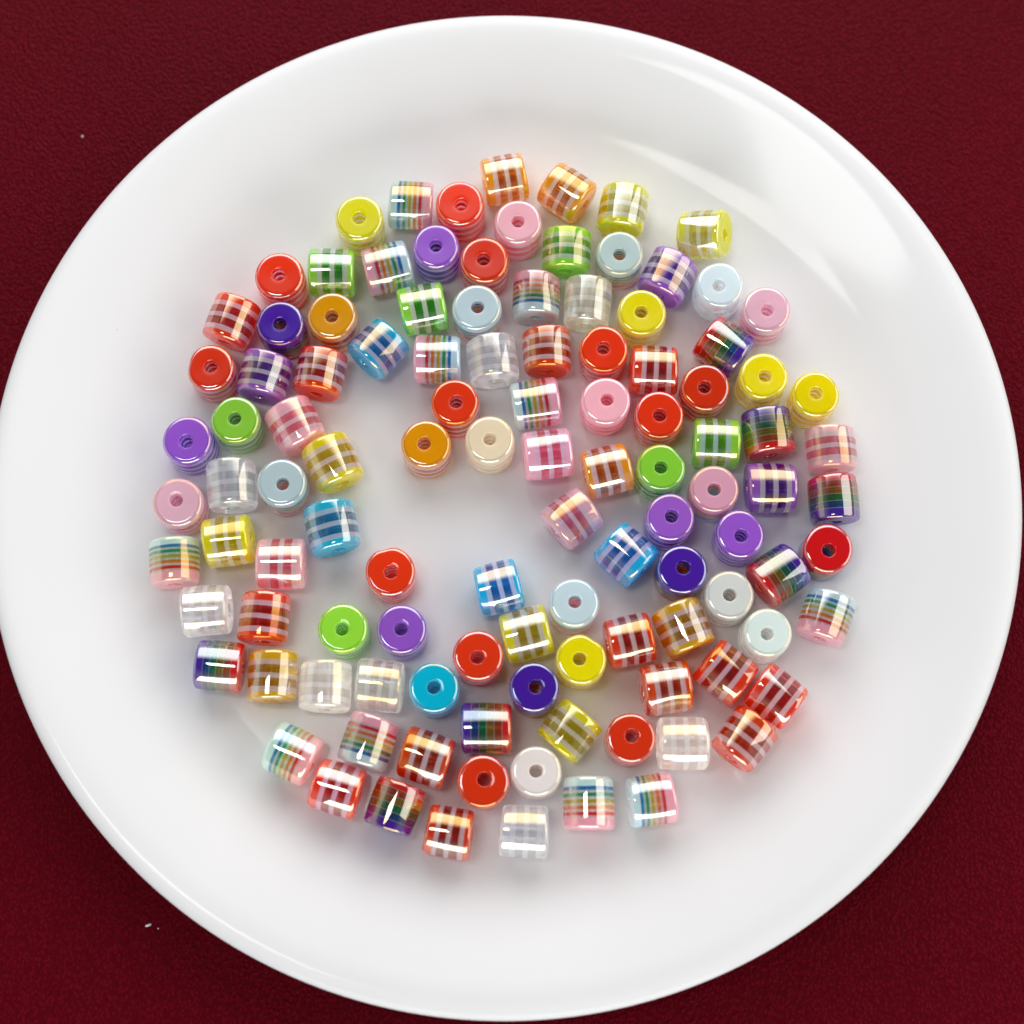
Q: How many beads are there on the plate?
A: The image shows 112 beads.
